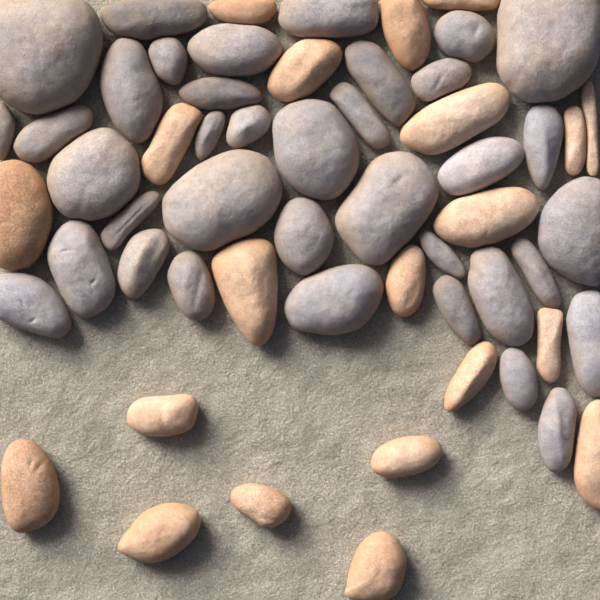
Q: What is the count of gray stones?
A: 37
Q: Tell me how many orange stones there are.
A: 21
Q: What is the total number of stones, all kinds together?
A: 58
